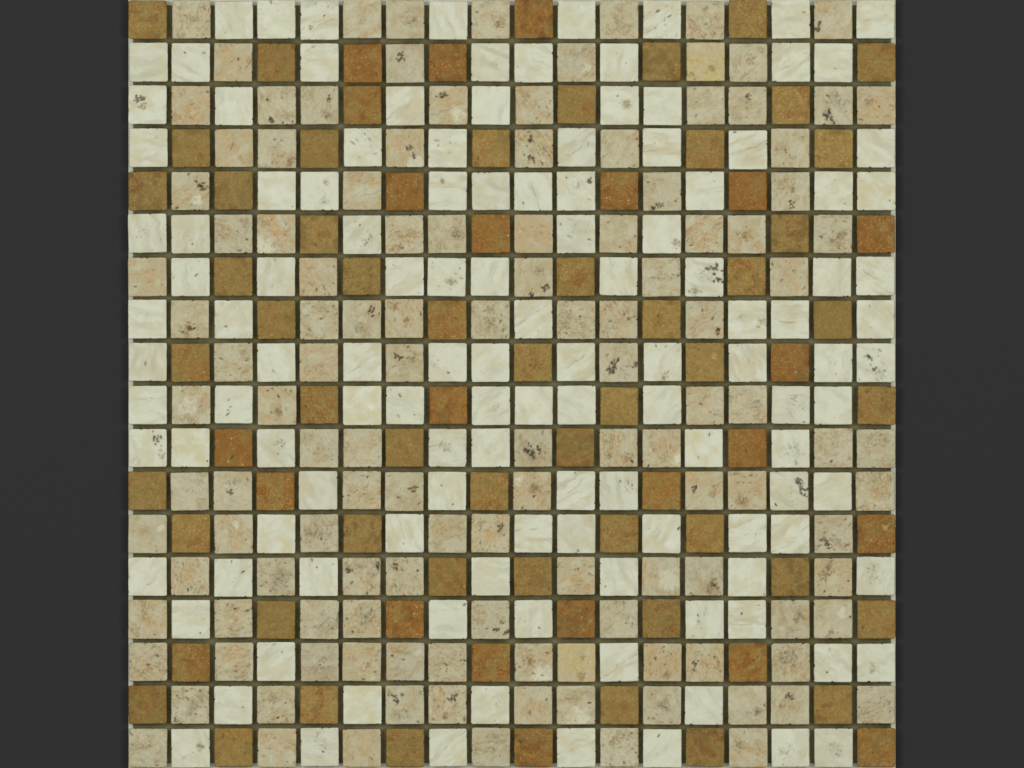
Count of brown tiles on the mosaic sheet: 74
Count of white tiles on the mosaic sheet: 125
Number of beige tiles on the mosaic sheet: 125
